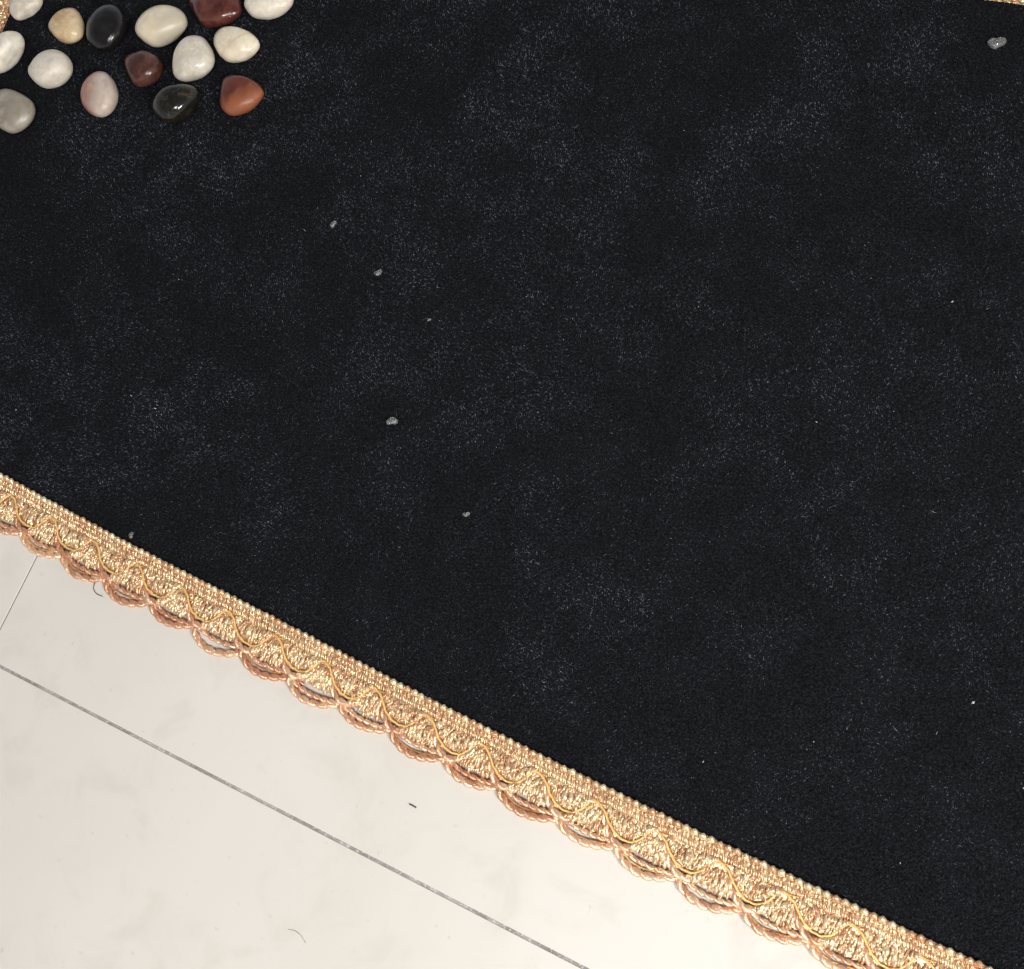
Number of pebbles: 15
